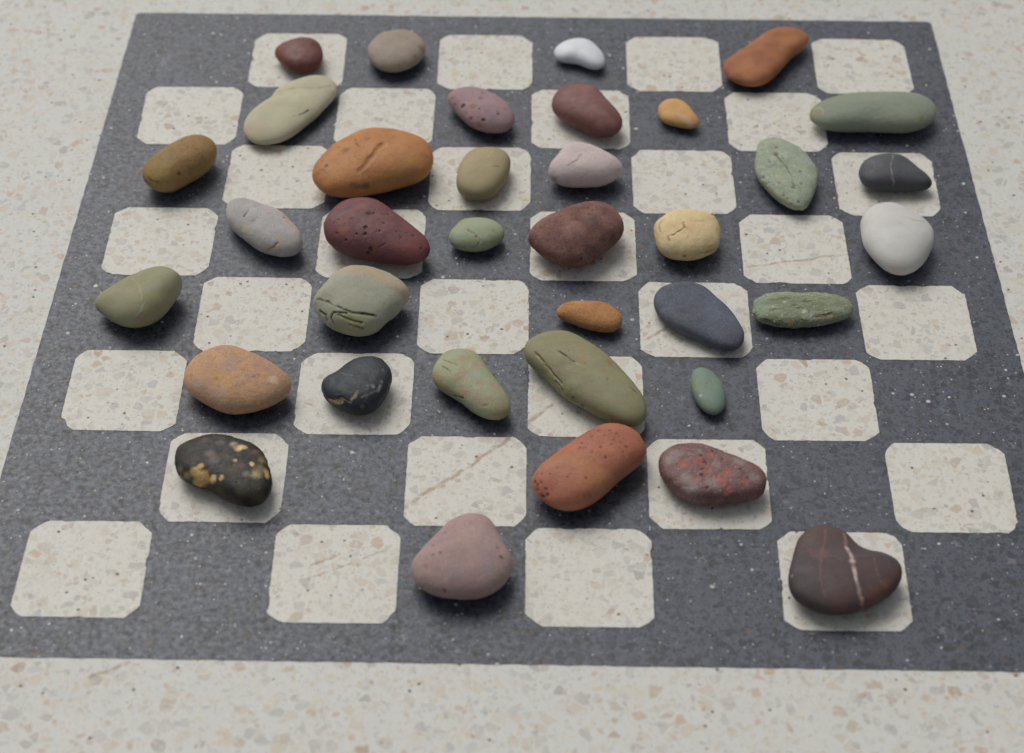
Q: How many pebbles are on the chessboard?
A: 36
